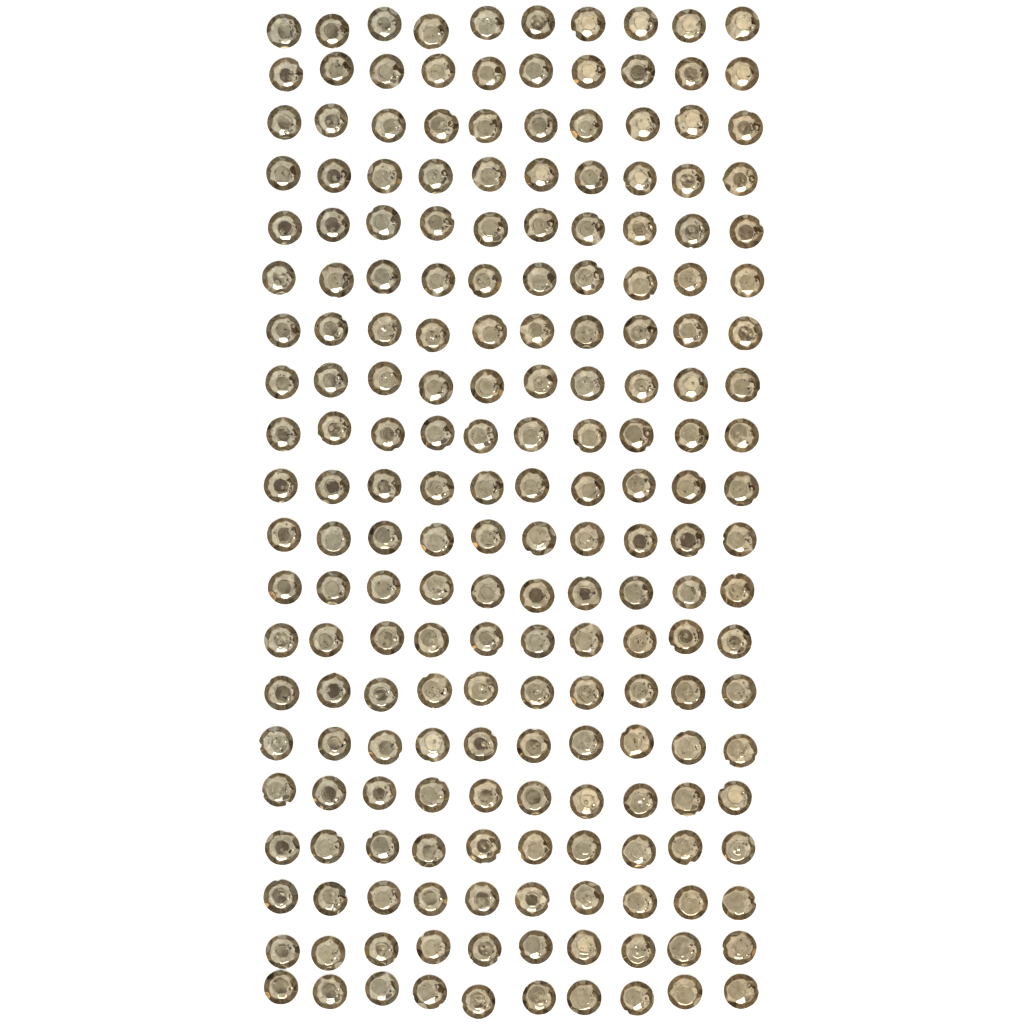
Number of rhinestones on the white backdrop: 200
